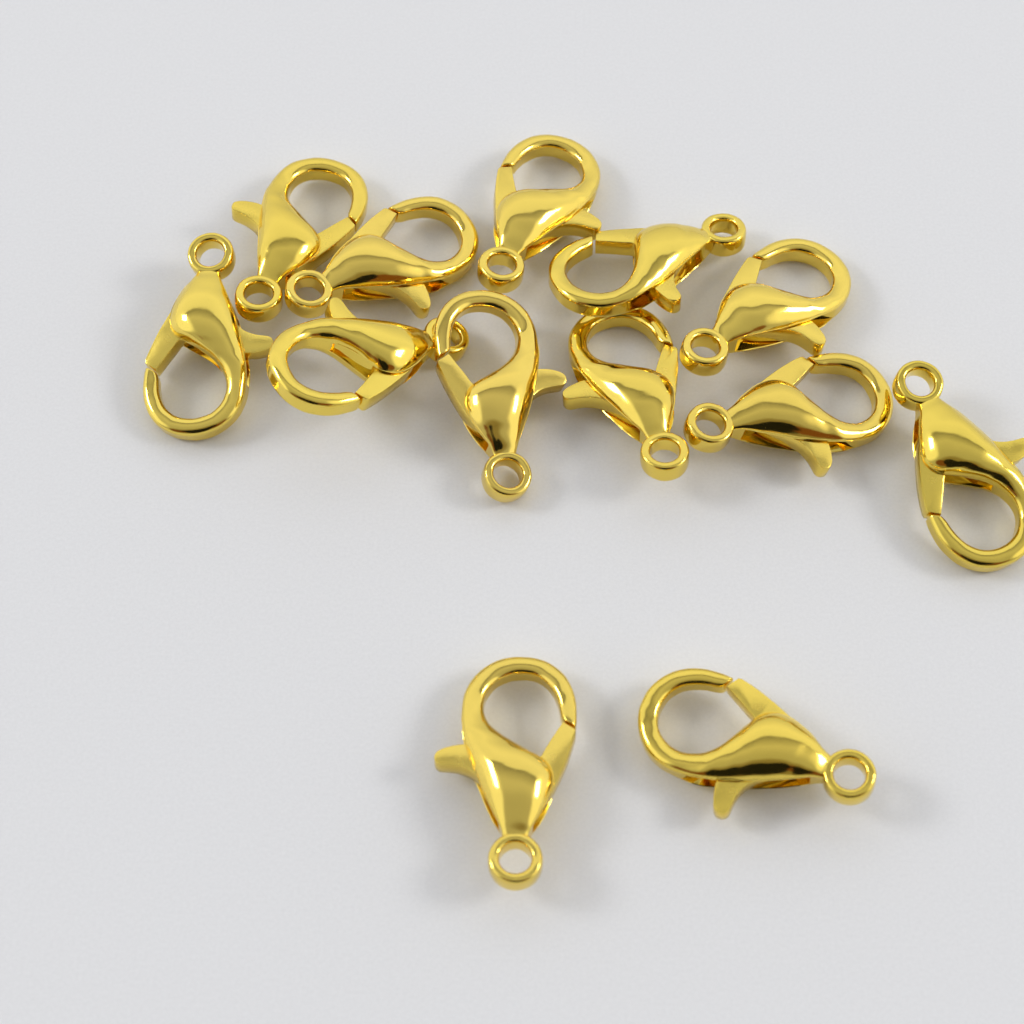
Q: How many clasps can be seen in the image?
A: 13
